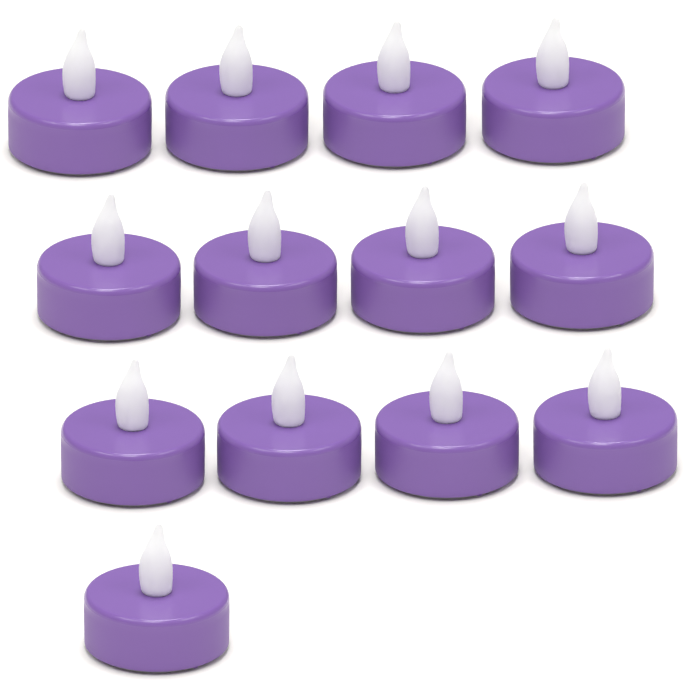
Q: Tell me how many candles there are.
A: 13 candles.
